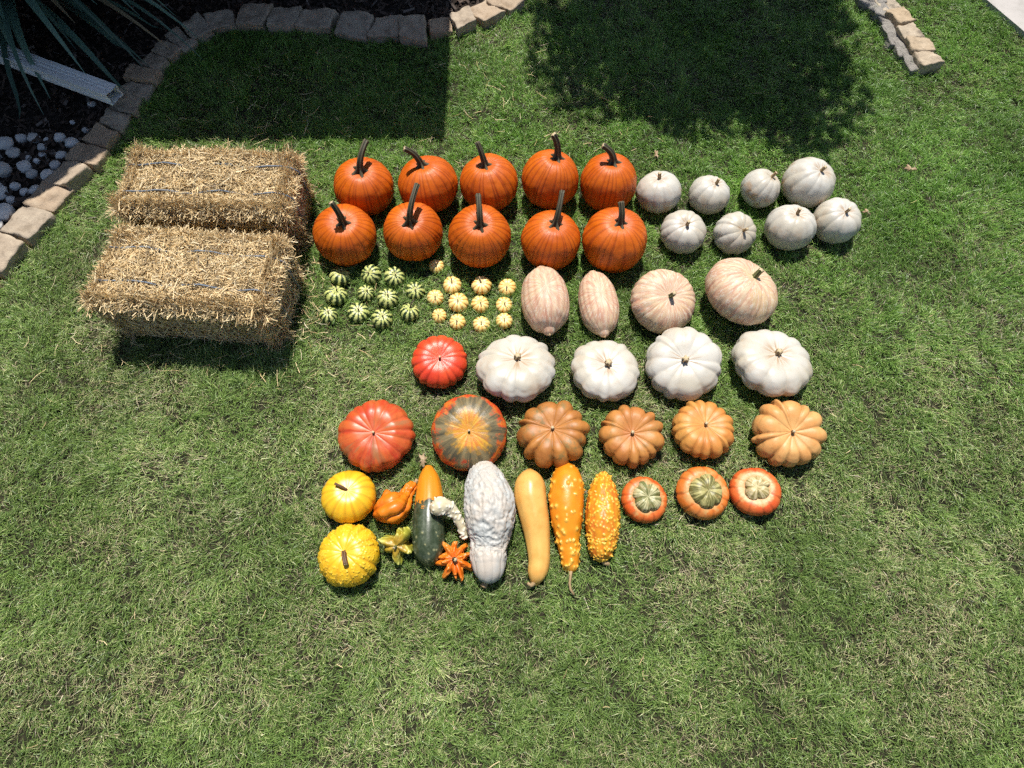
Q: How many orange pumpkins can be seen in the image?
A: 10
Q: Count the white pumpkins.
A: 12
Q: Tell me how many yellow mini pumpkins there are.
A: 12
